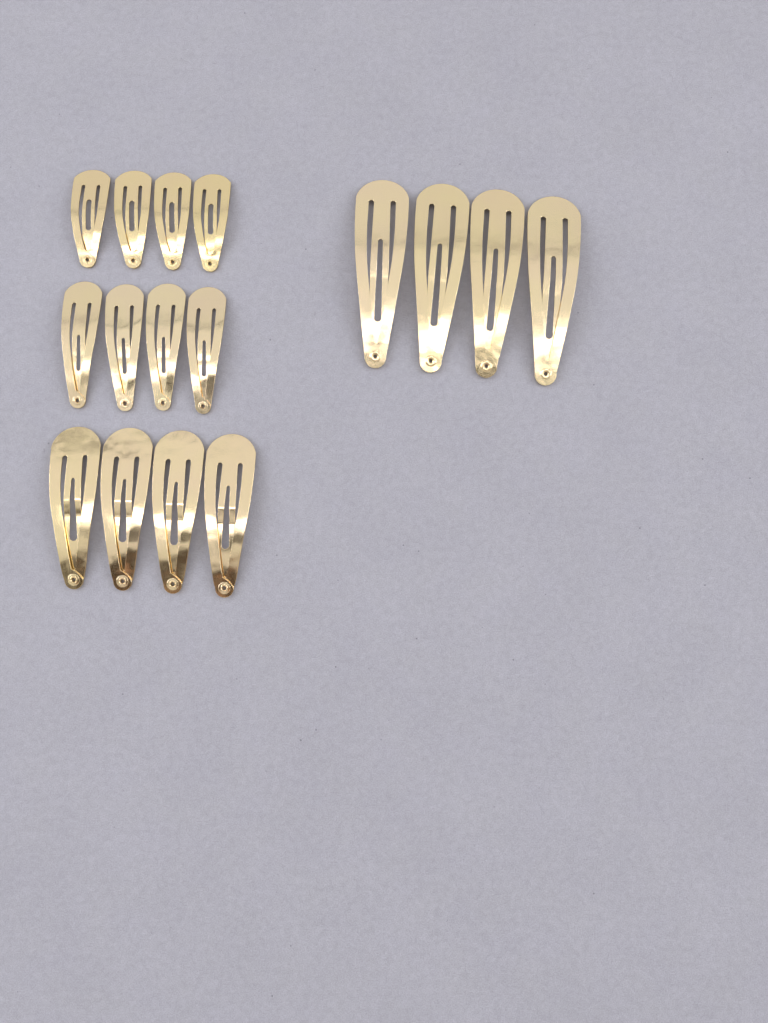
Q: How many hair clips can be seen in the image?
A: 16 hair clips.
